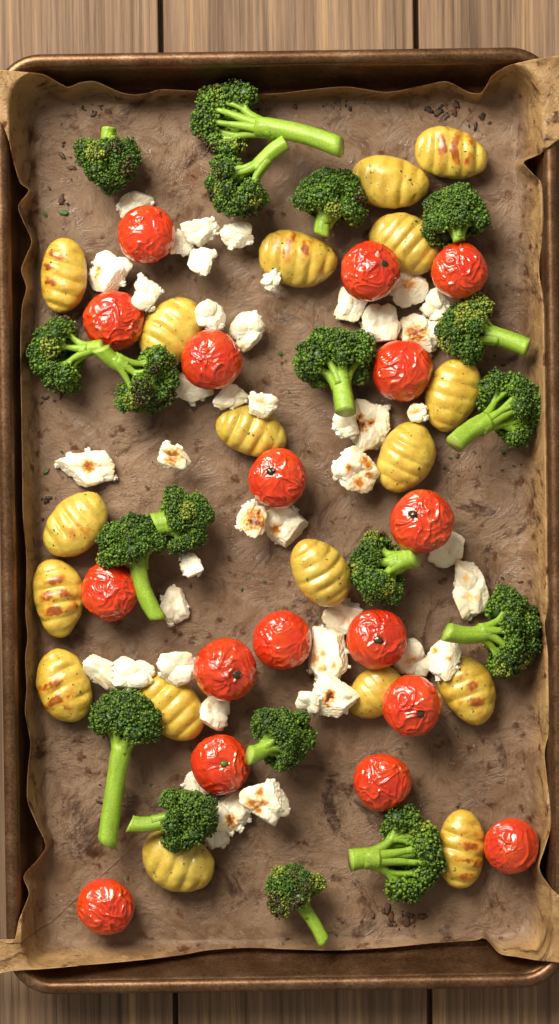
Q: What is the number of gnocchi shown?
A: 18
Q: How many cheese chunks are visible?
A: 44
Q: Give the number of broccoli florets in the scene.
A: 19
